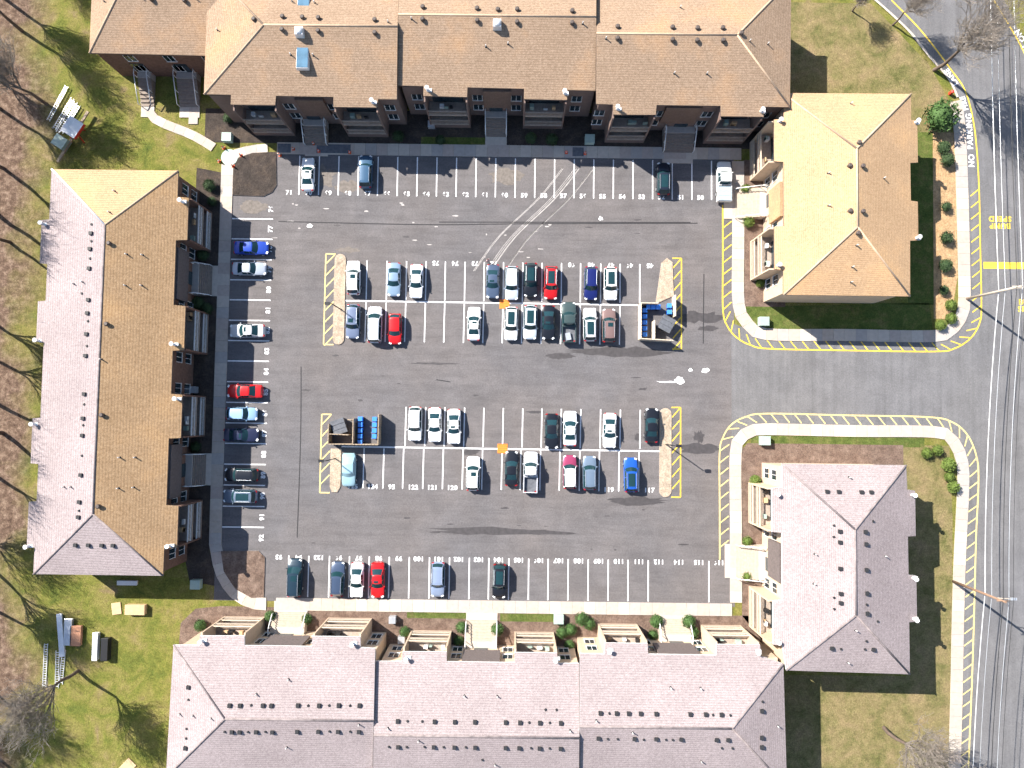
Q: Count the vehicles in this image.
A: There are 51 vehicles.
